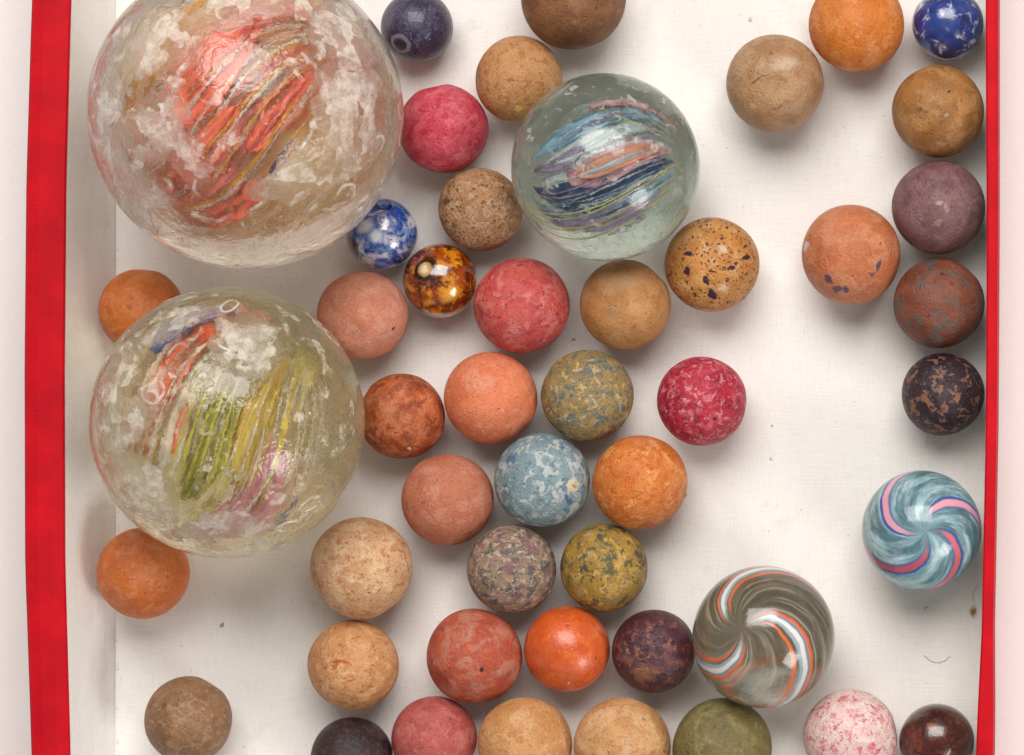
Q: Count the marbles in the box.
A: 48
